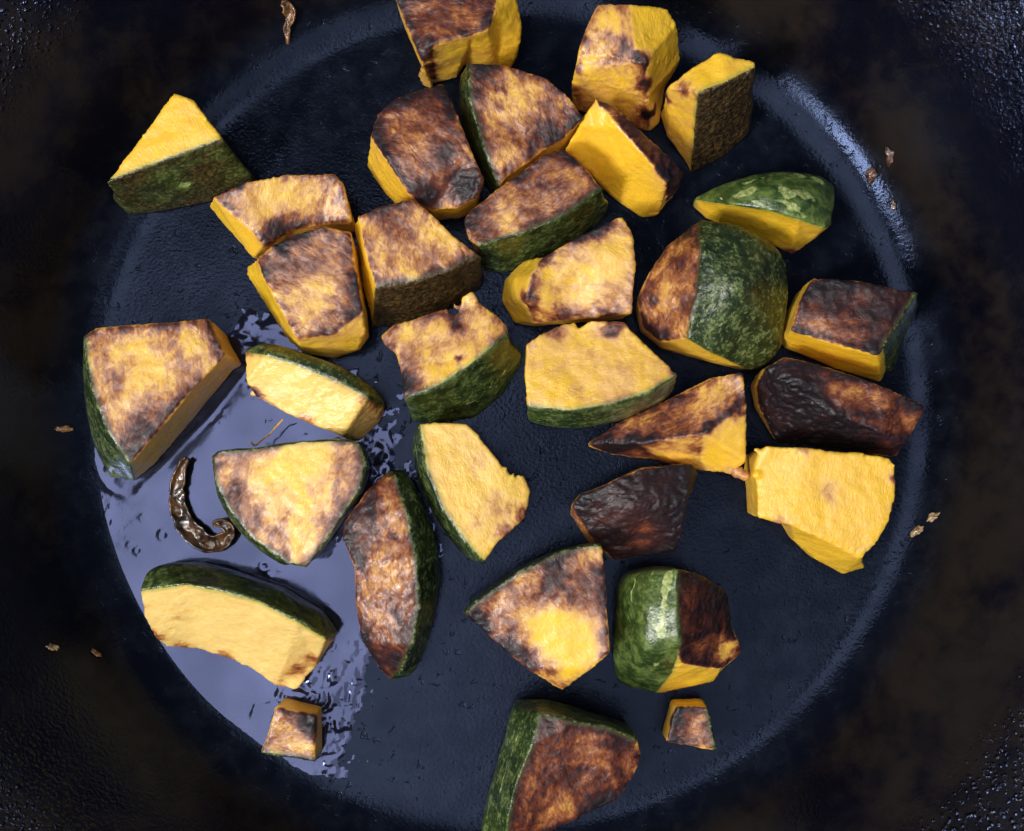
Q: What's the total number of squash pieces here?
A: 32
